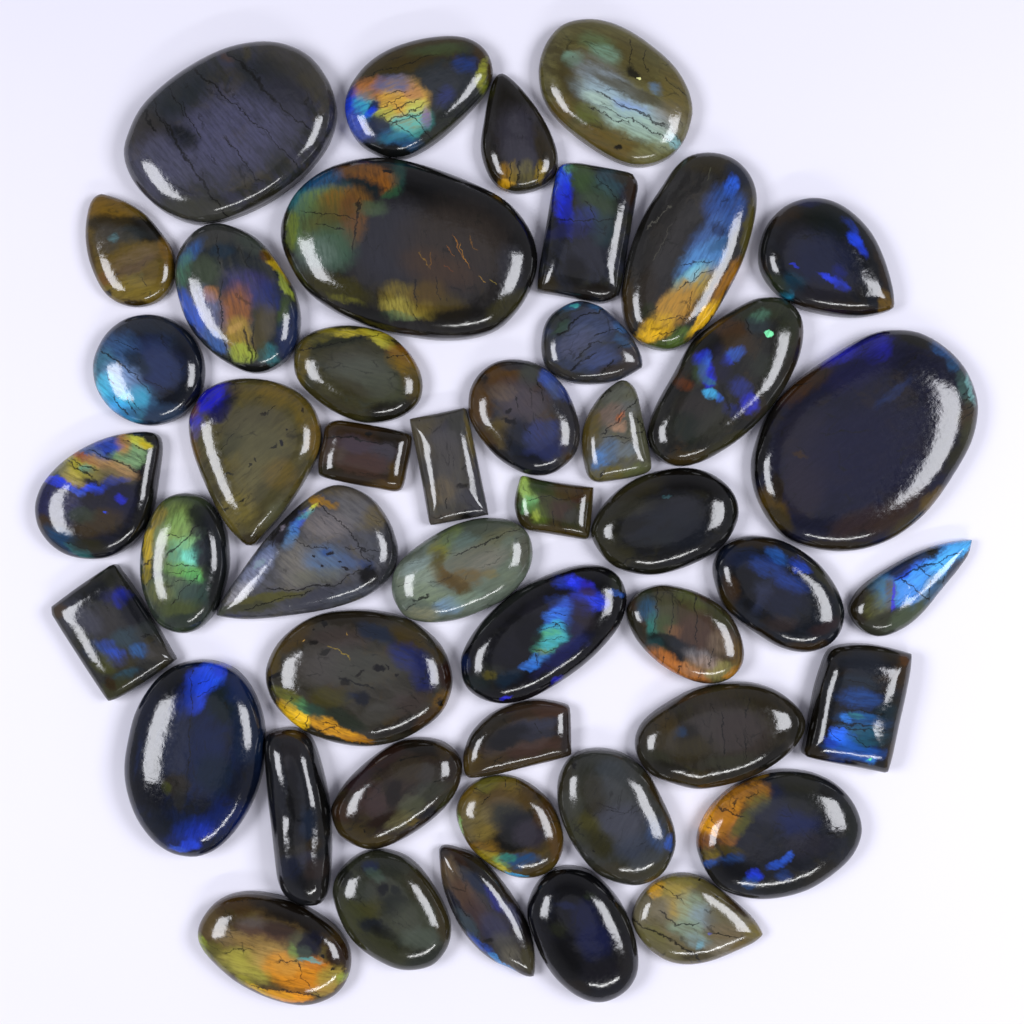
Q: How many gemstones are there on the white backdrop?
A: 46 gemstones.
